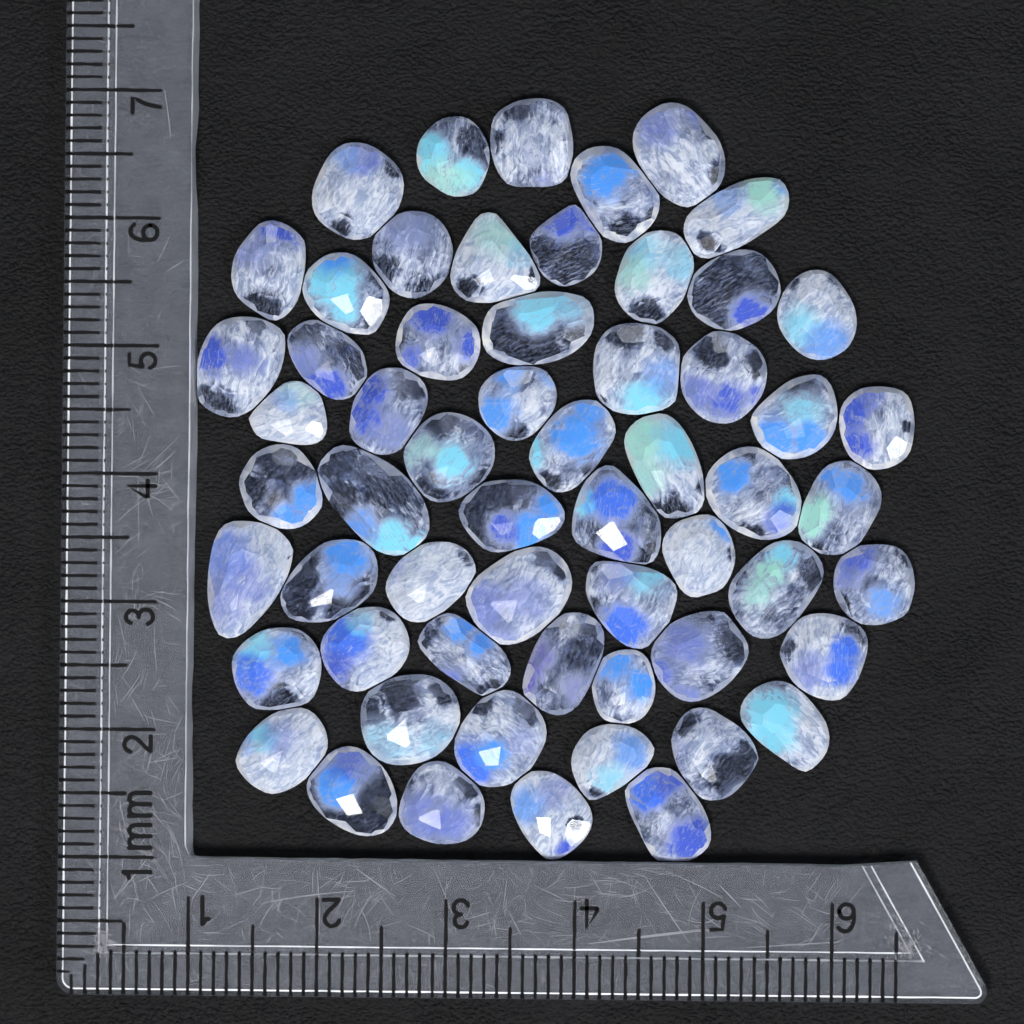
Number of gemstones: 59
